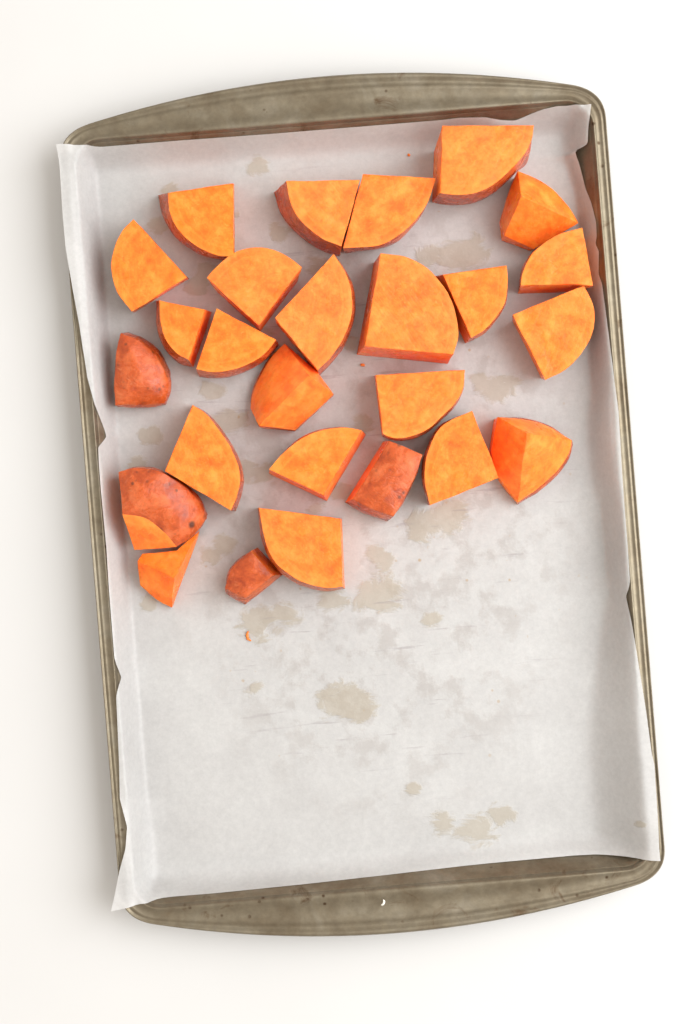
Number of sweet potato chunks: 26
